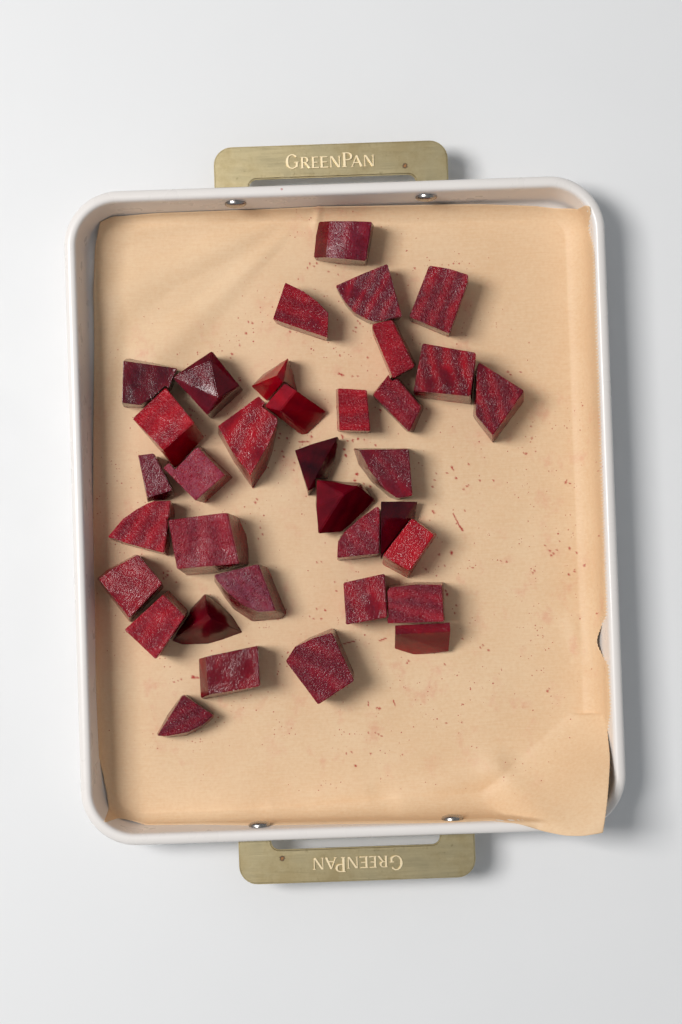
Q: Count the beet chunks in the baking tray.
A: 35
